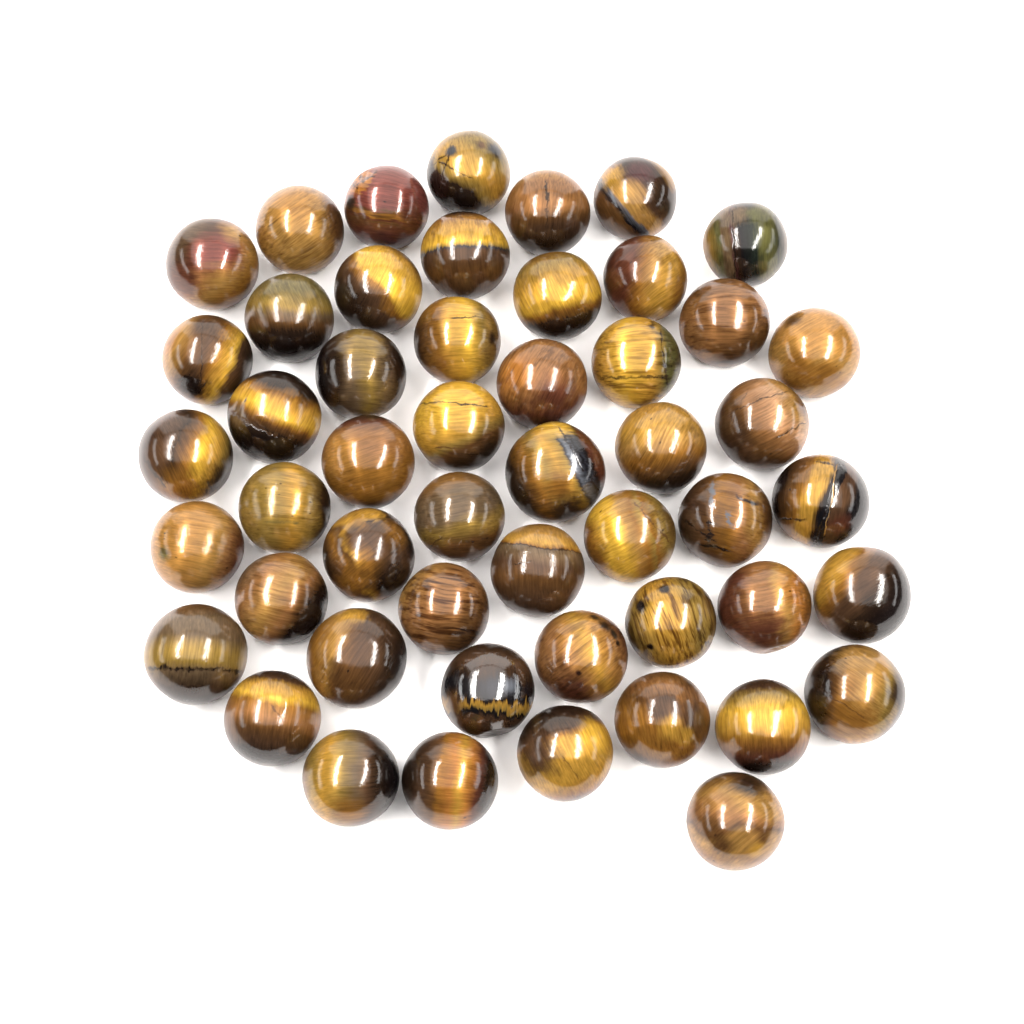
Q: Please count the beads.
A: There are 51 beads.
